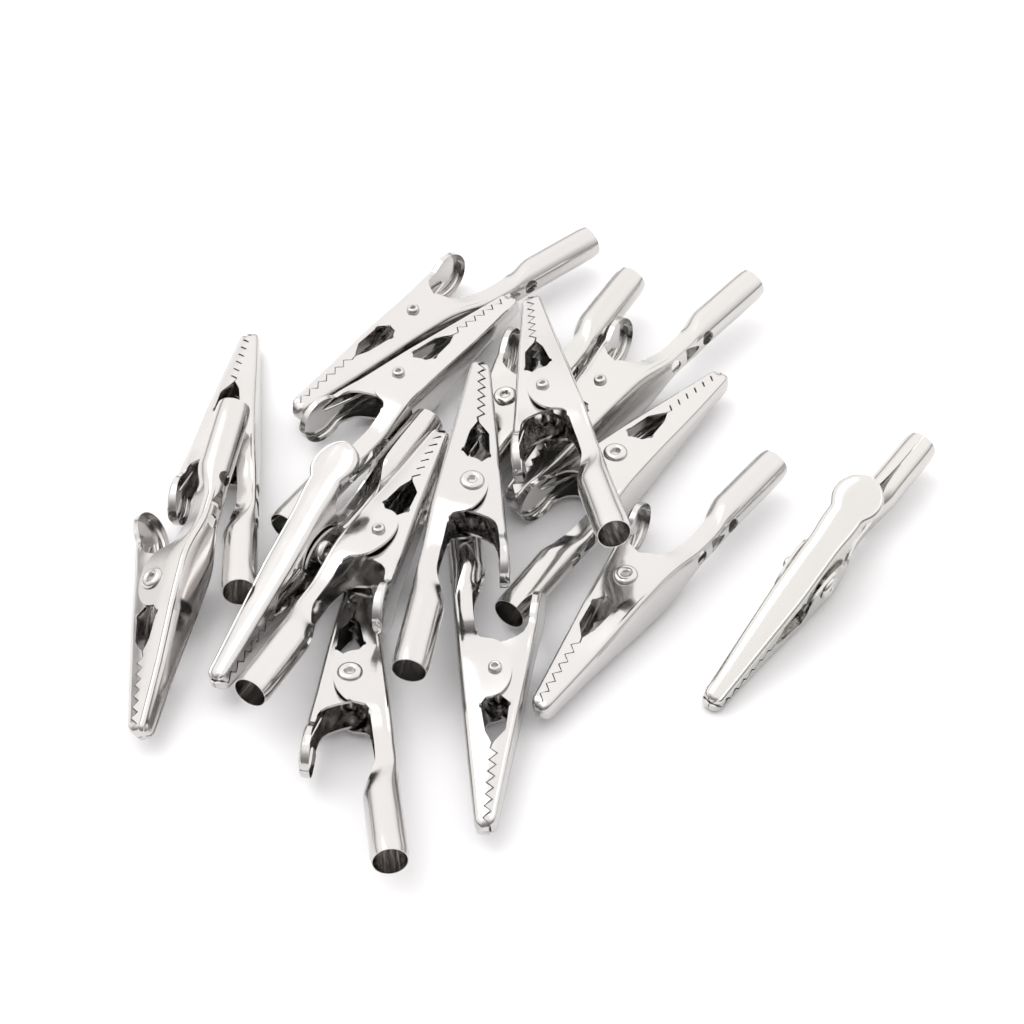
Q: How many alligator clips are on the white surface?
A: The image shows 15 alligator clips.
